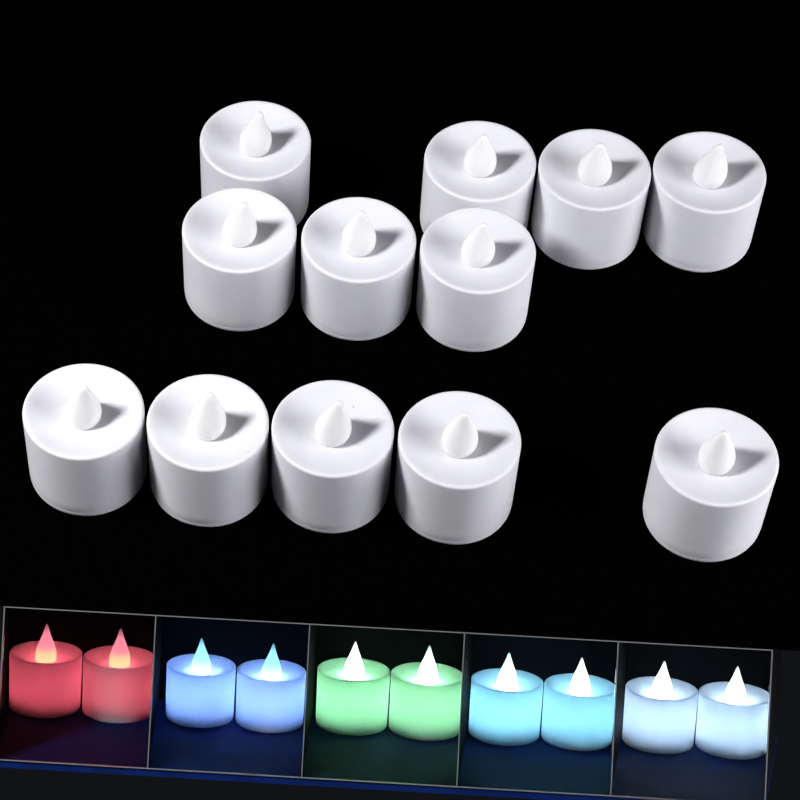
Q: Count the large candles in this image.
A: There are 12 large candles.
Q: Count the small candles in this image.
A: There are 10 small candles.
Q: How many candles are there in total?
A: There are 22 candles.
